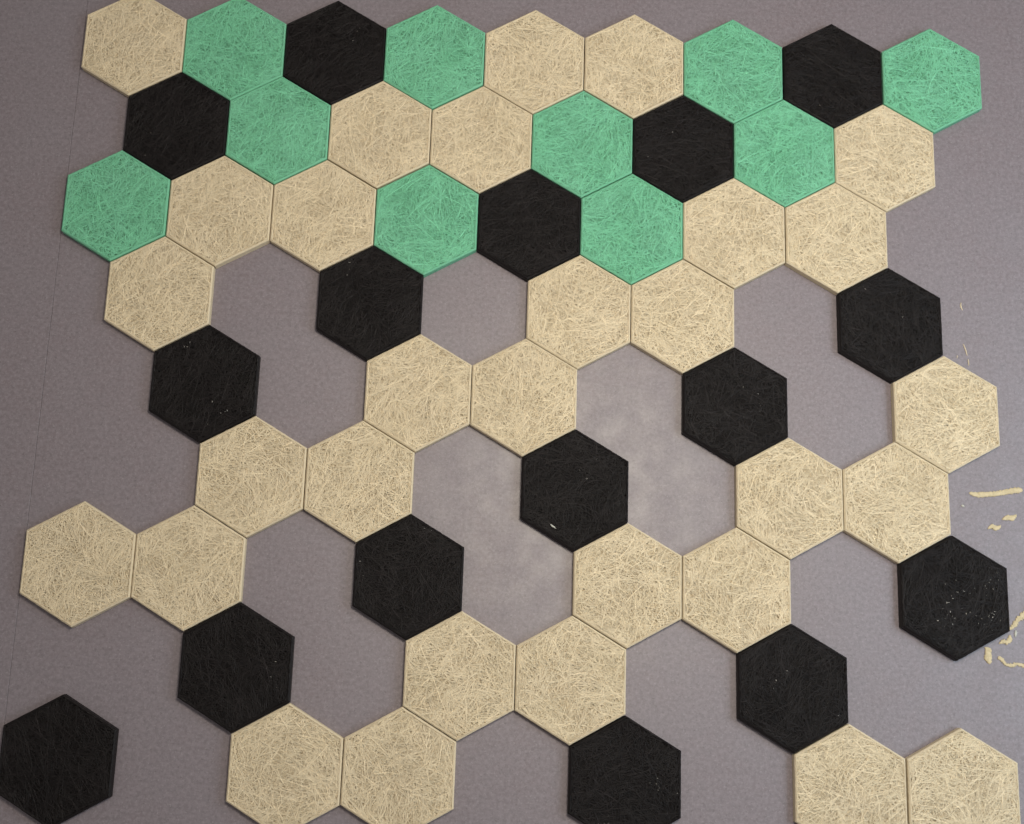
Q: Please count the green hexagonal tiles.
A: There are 10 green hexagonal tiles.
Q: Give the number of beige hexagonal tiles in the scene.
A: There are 30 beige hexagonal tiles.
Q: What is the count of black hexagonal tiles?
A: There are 16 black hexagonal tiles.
